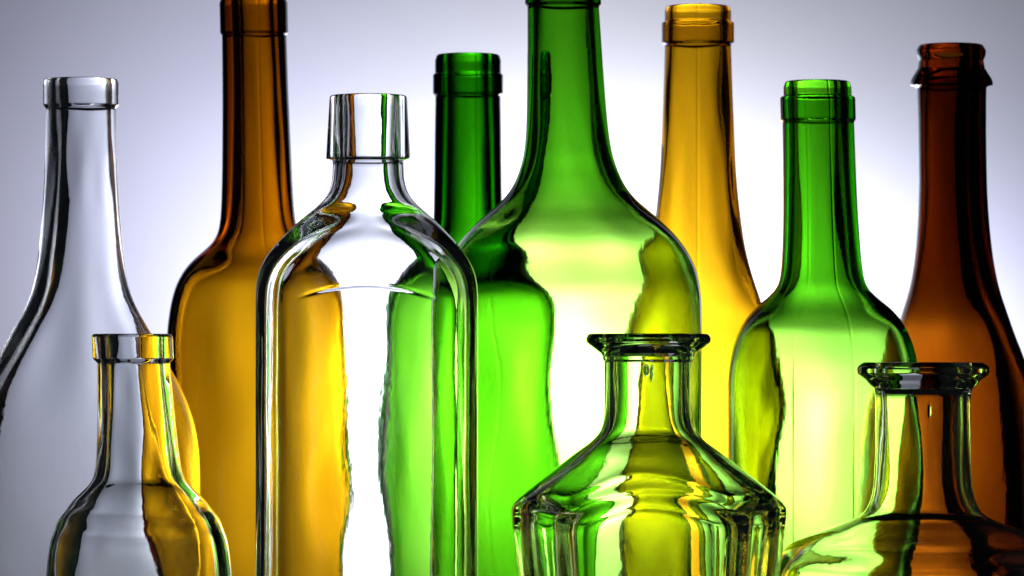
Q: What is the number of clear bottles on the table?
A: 5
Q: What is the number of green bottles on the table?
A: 3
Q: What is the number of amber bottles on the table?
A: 2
